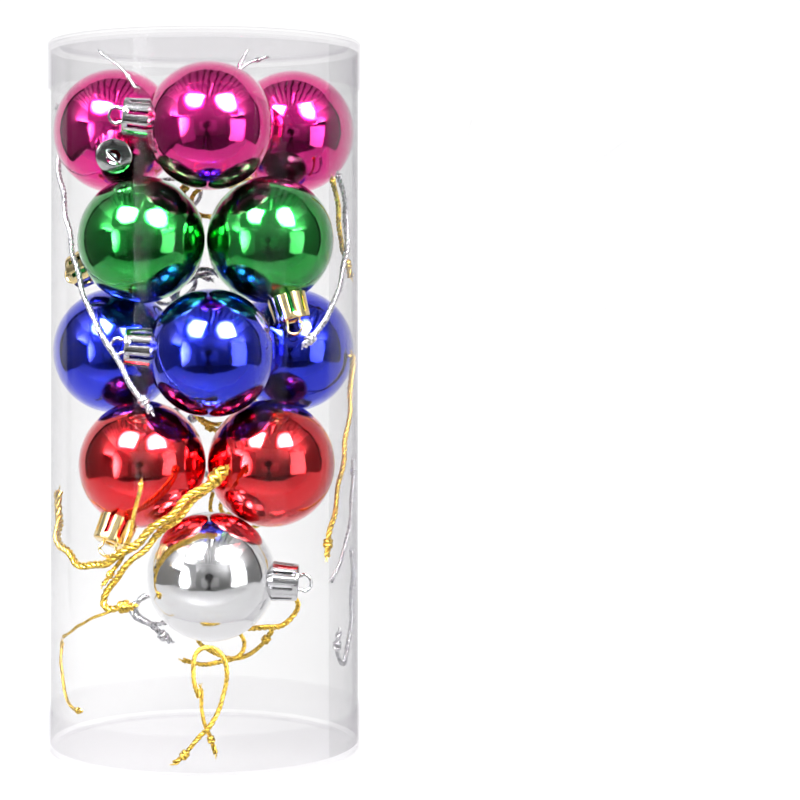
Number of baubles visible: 11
